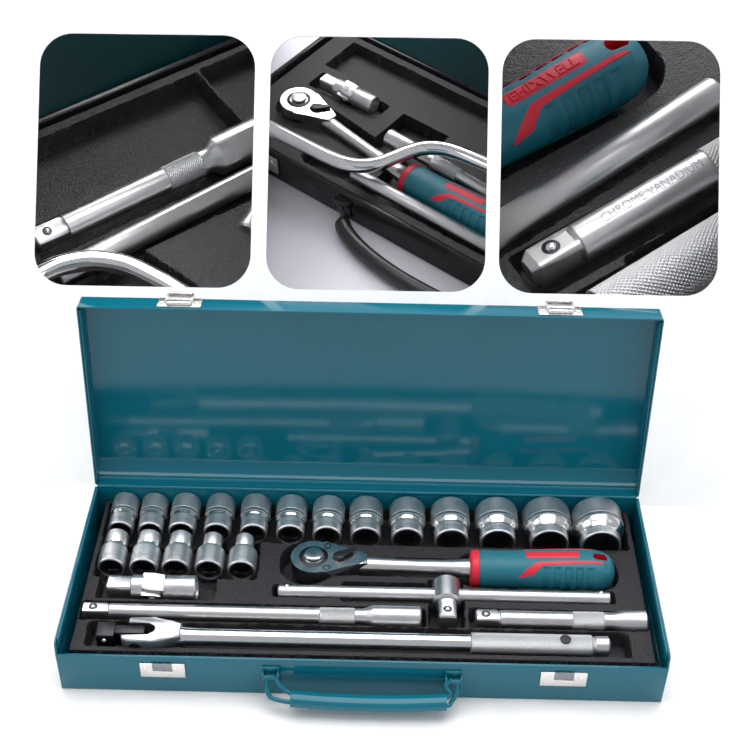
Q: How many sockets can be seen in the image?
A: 18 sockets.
